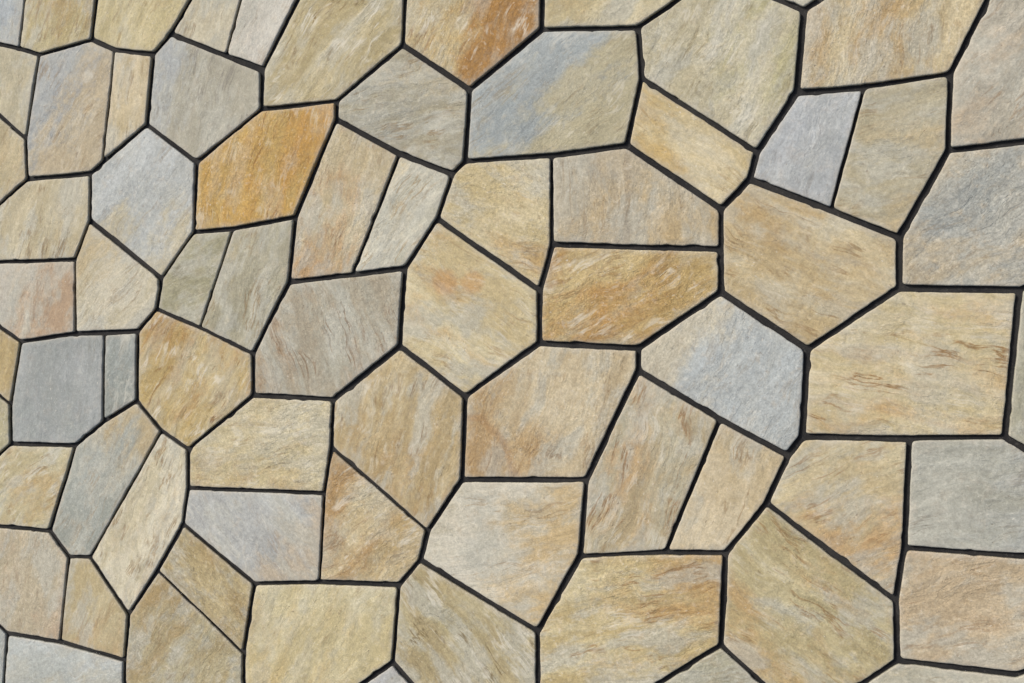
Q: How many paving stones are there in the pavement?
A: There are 73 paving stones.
